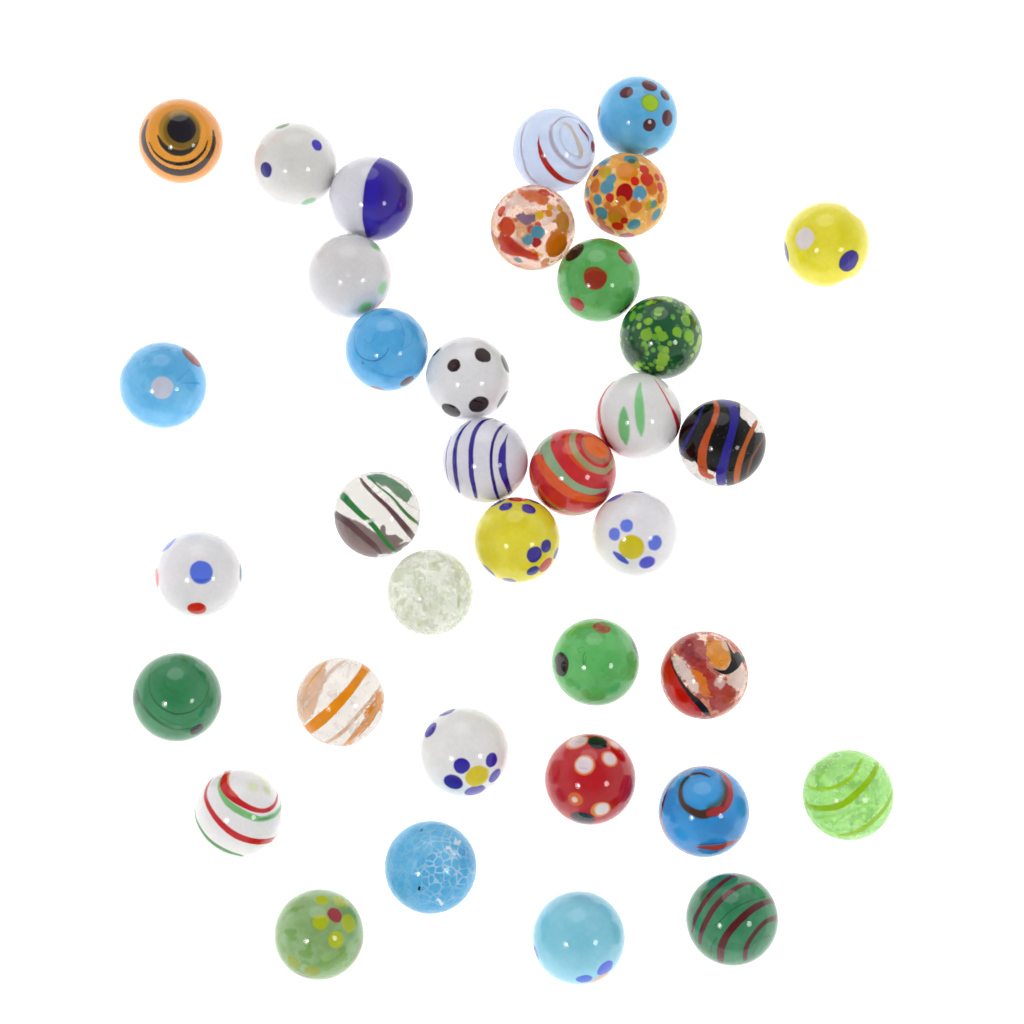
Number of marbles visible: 36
